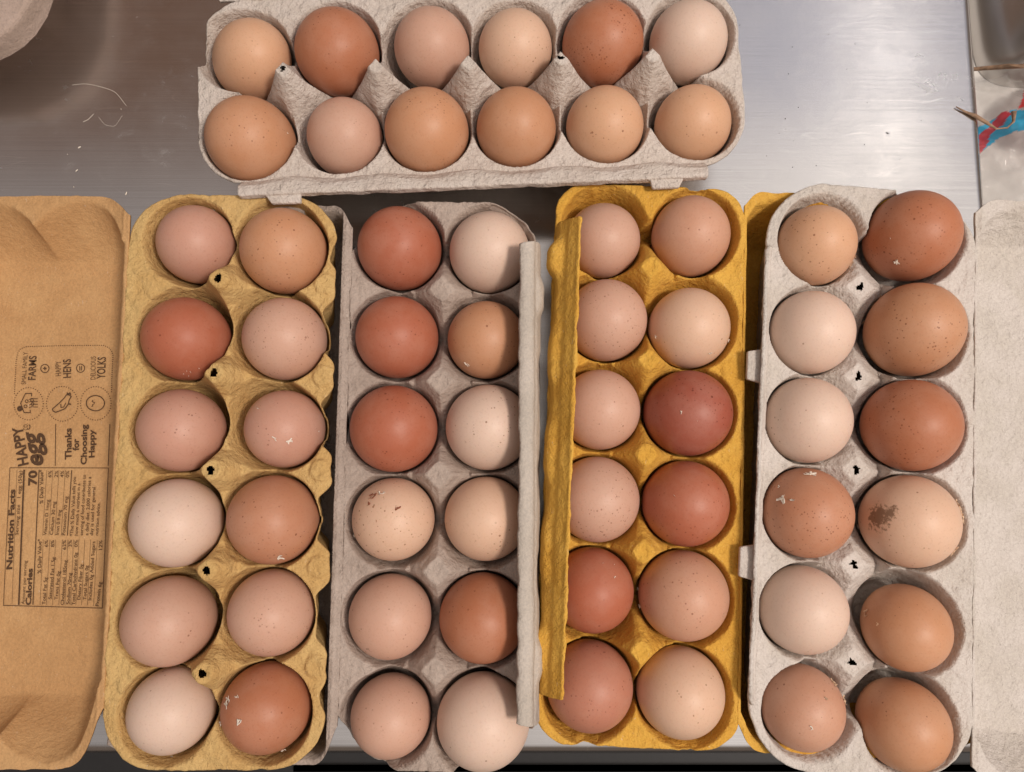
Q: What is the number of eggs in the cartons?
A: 60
